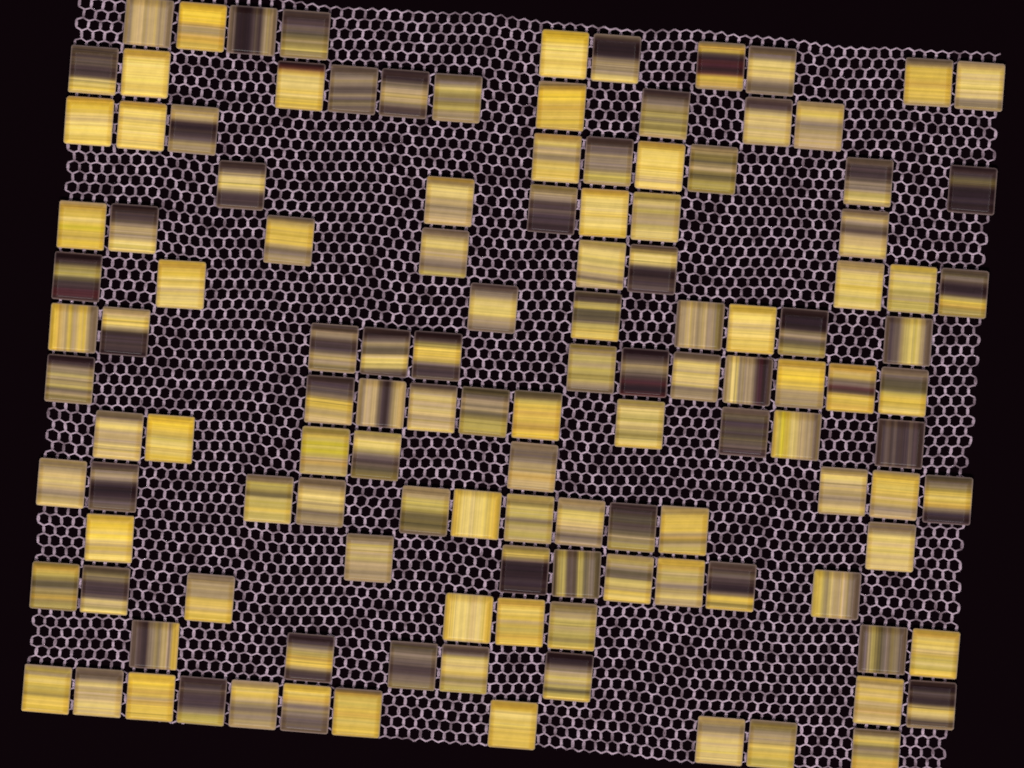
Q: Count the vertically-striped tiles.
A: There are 15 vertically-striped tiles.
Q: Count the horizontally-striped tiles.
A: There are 112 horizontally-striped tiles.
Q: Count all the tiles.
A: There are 127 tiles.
